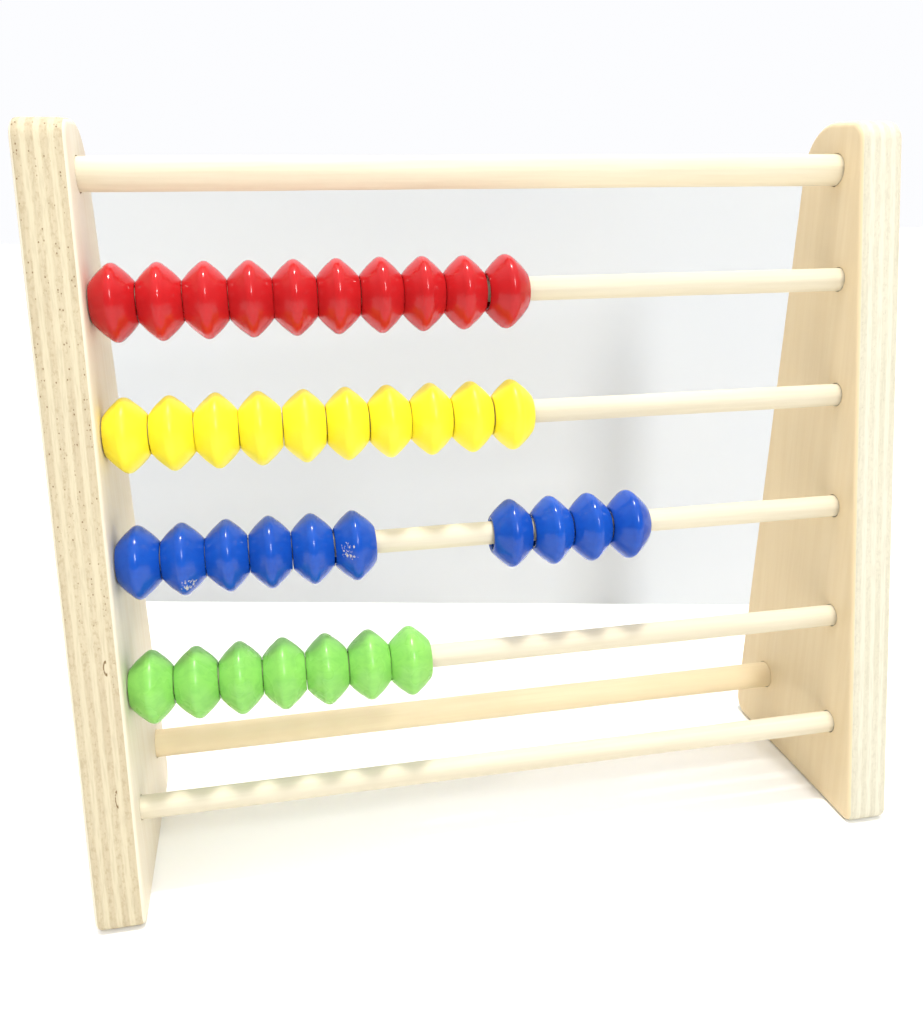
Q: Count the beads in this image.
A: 37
